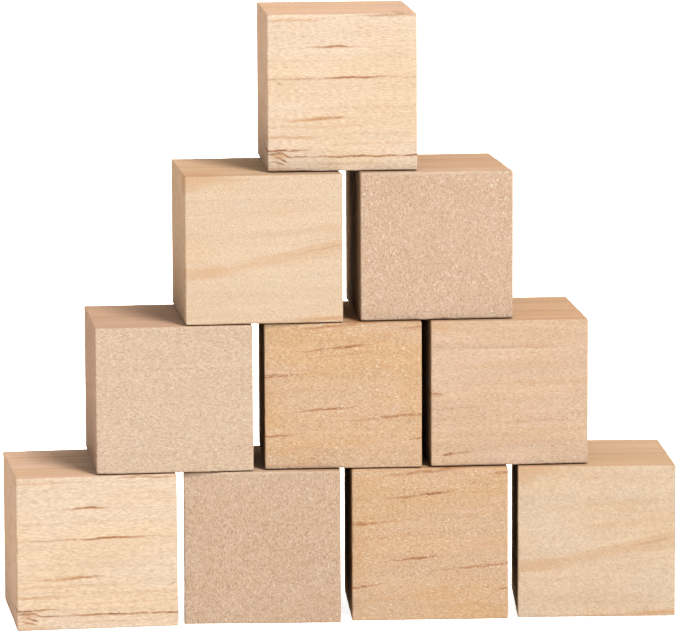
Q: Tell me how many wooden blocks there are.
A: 10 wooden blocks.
